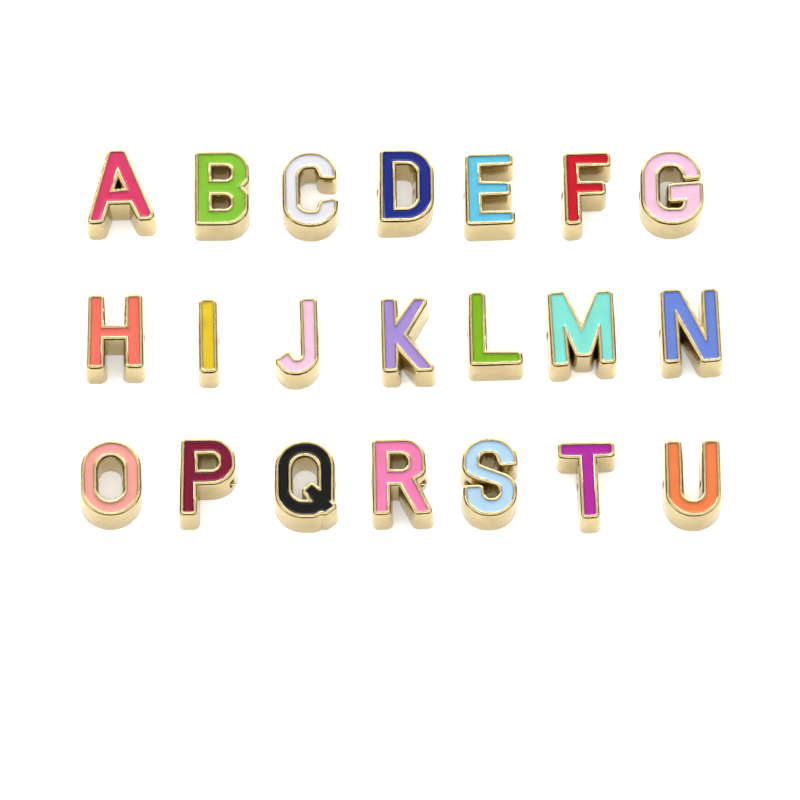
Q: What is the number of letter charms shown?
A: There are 21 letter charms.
